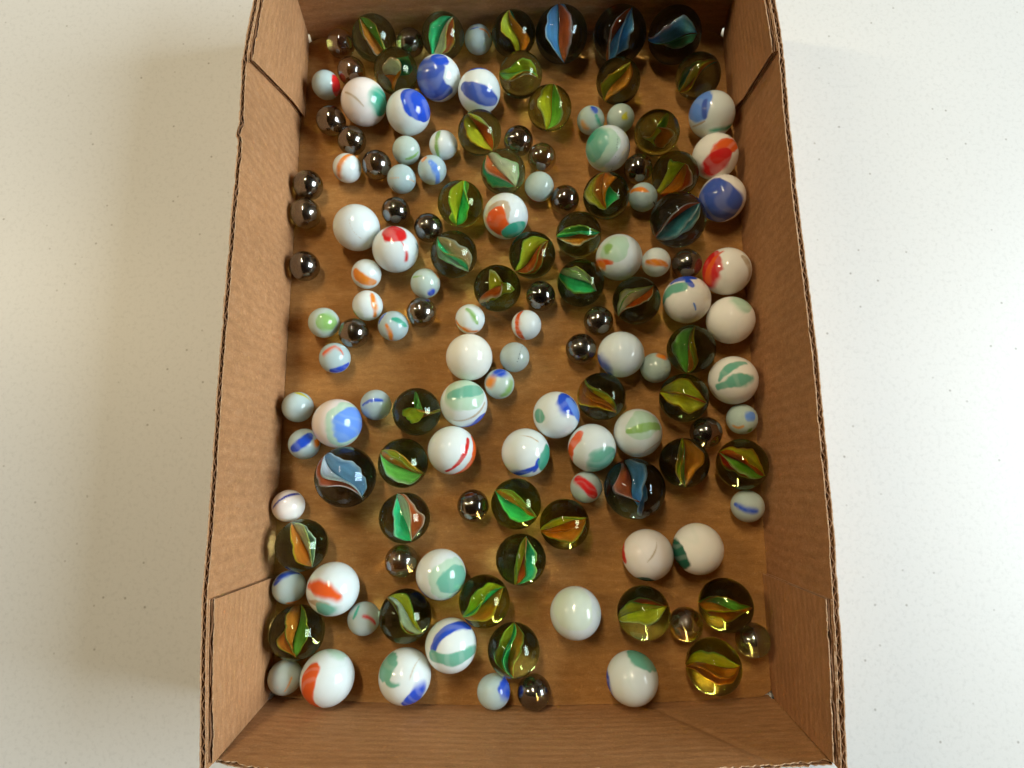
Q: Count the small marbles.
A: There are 61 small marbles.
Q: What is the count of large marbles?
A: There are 79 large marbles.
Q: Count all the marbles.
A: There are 140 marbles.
